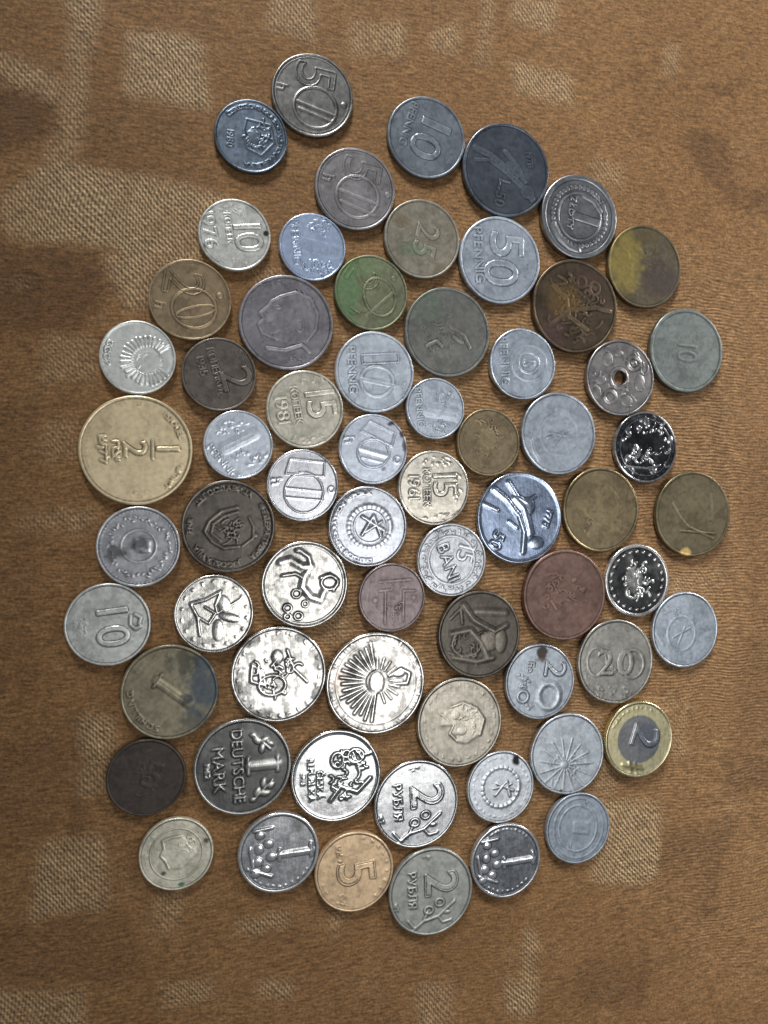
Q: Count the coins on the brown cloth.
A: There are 66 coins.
